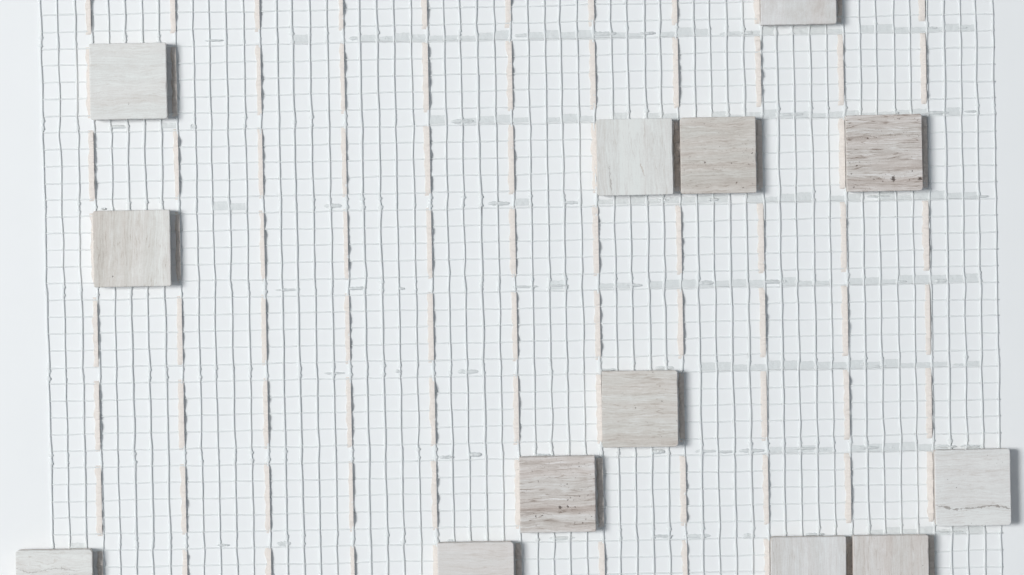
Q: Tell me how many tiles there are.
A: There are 13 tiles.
